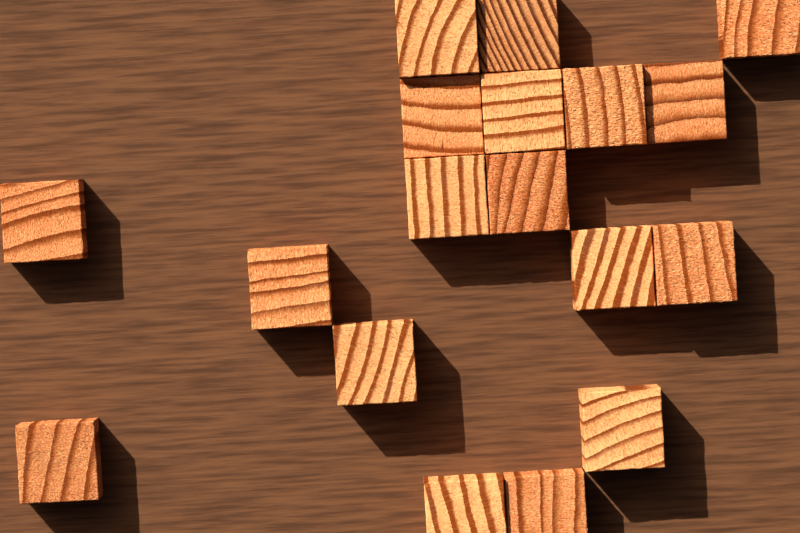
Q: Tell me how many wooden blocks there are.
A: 18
